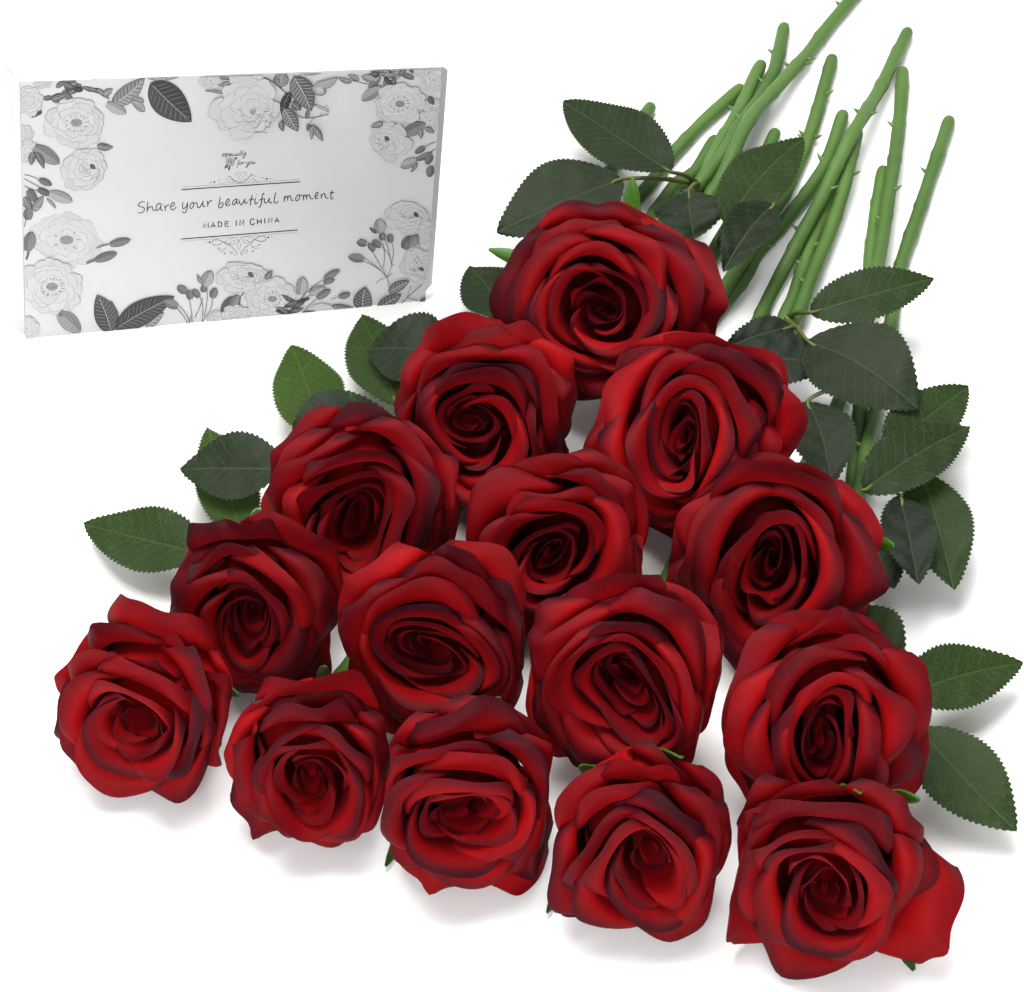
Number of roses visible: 15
